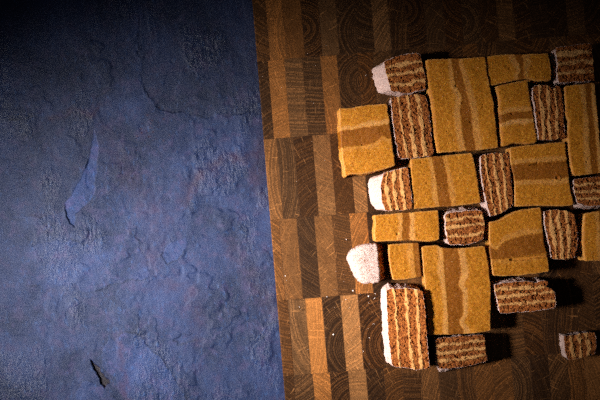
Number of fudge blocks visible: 12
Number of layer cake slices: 14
